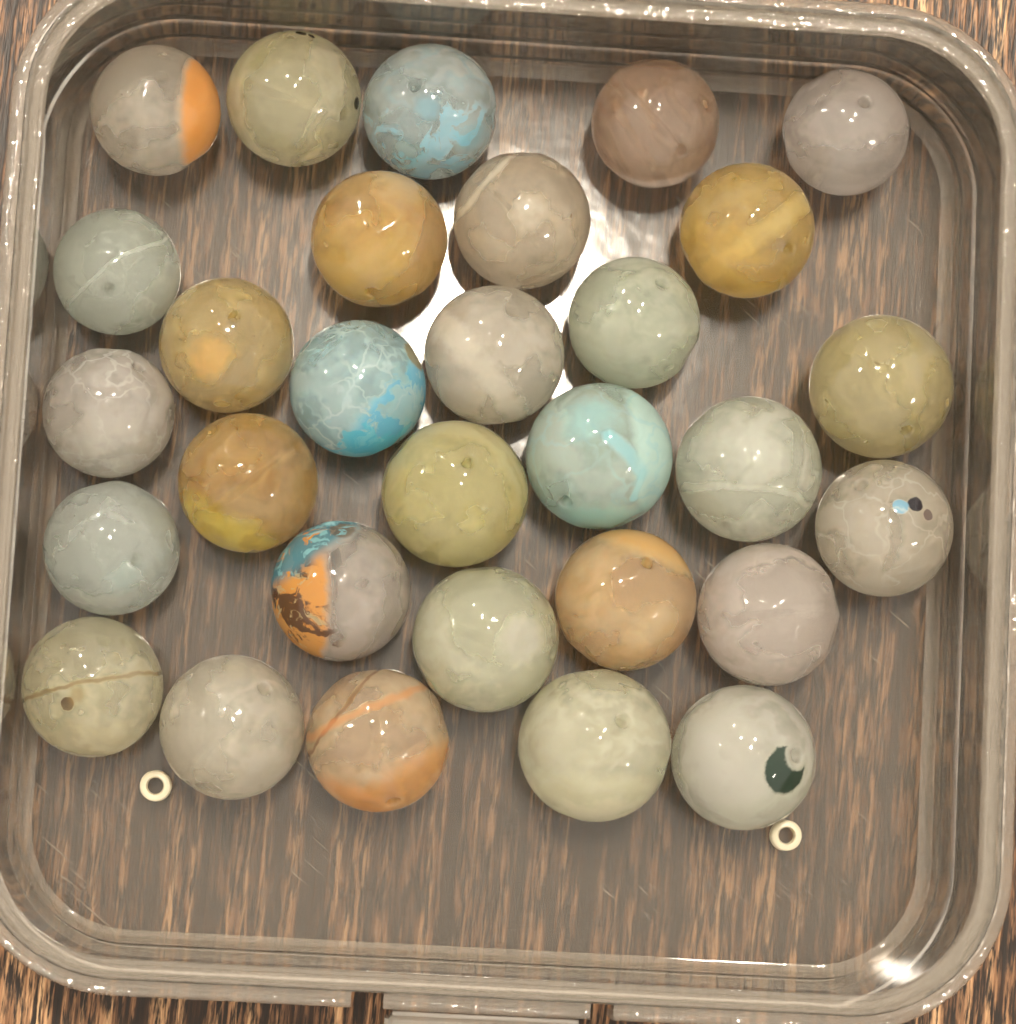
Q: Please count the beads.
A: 30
